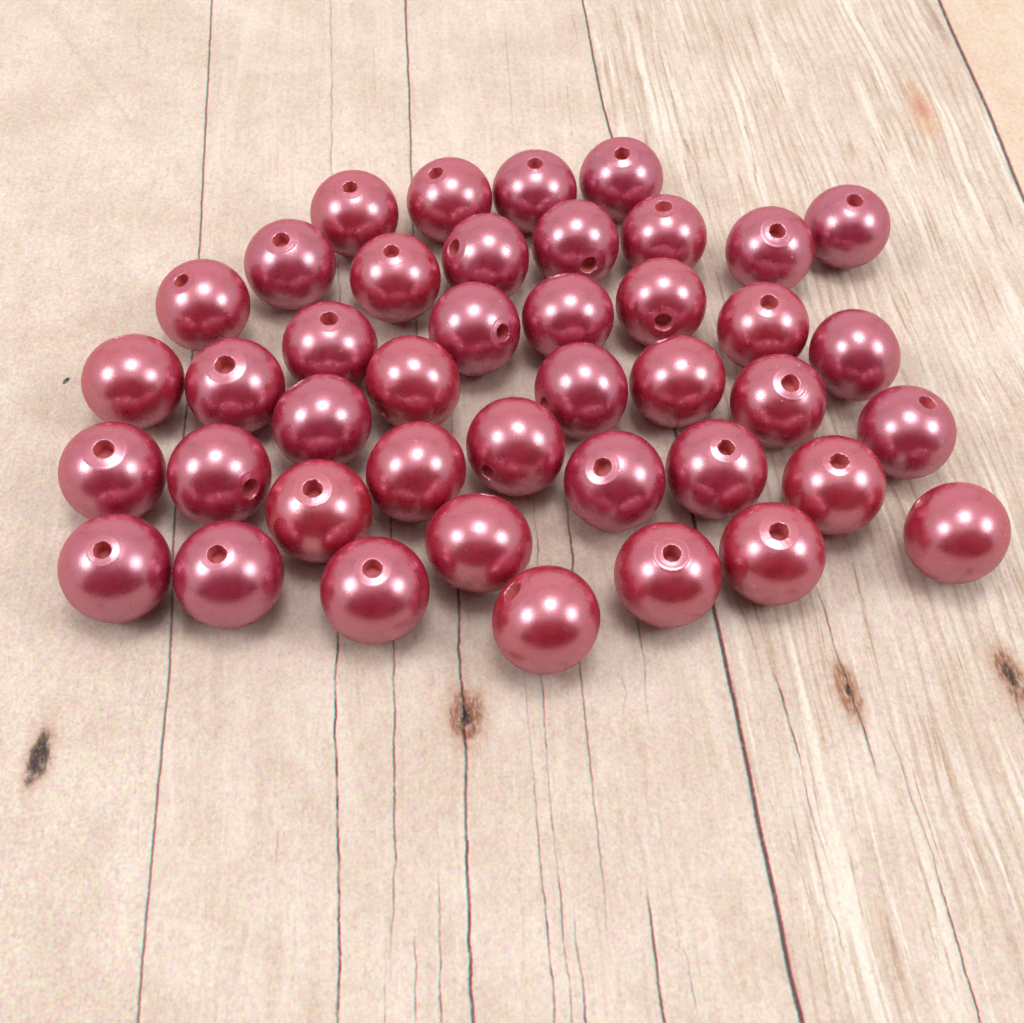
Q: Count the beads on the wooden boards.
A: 42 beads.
